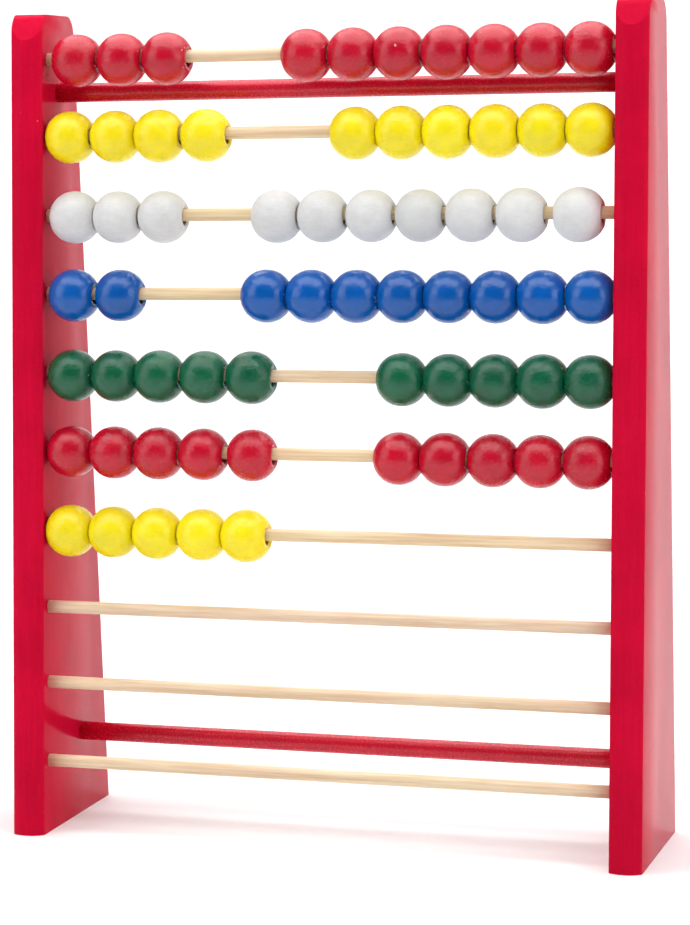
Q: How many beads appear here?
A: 65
